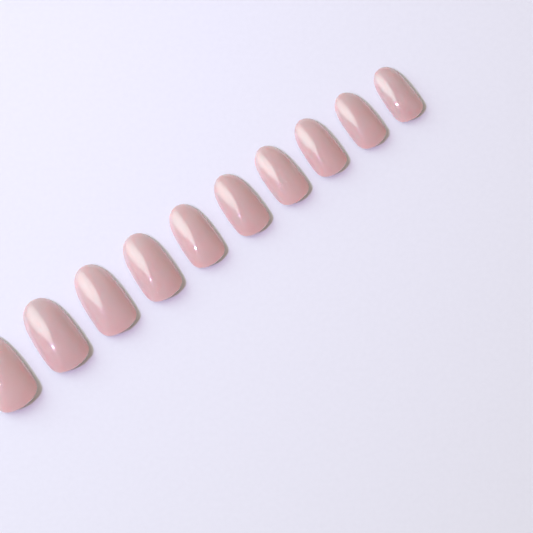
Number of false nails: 10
